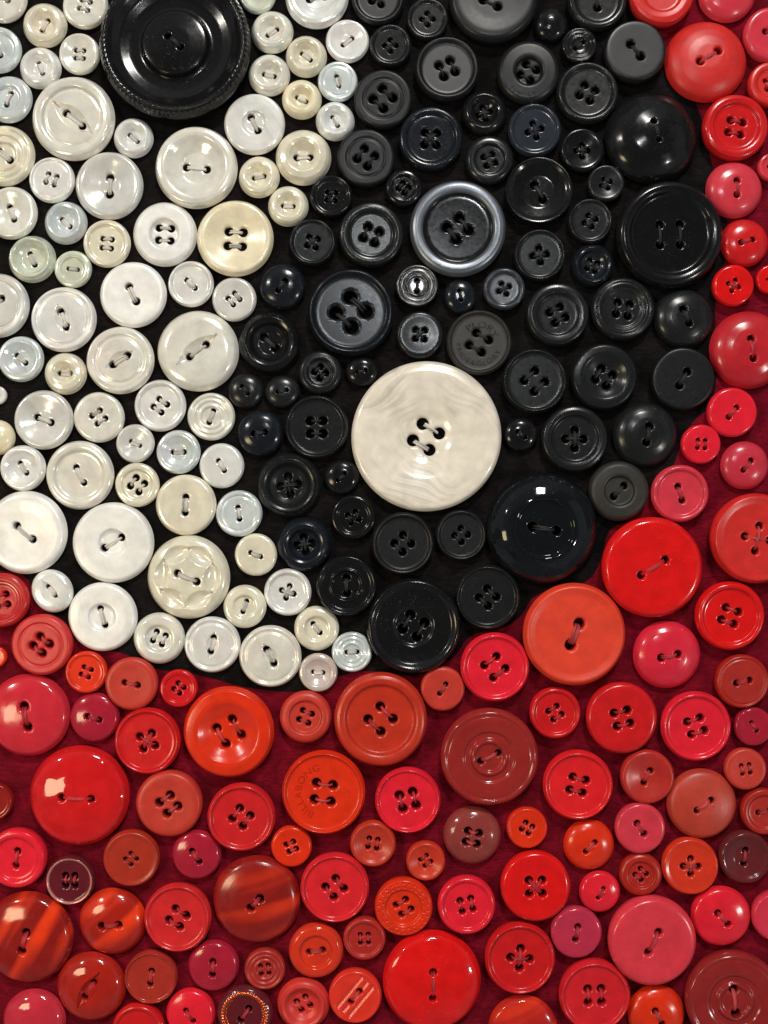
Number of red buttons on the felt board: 97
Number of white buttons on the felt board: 71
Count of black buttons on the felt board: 65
